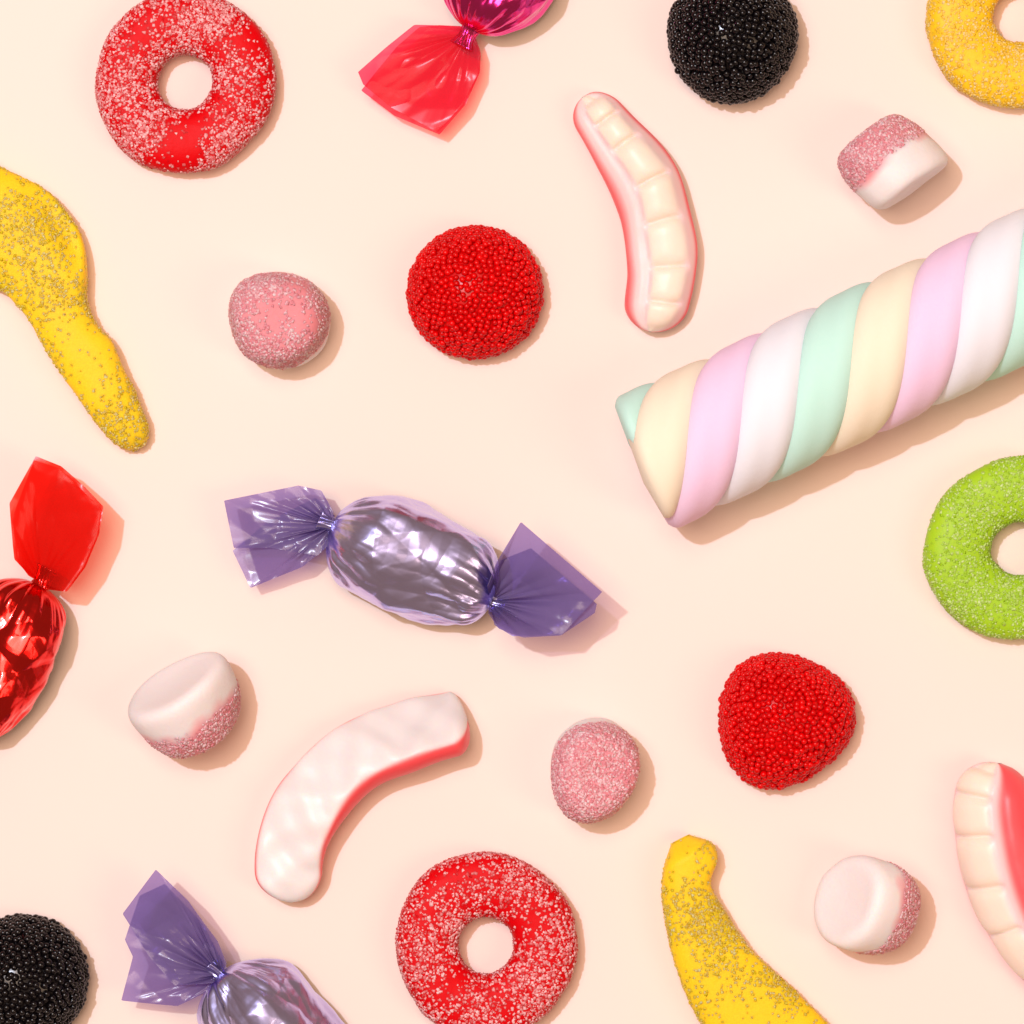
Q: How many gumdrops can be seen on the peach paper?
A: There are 5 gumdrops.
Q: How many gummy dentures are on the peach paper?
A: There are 3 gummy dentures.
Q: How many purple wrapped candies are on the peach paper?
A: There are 2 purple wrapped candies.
